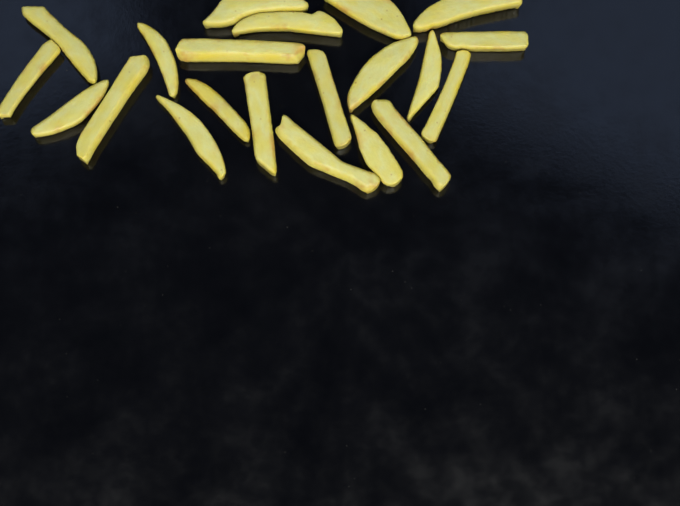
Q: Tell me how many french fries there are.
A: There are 21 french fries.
